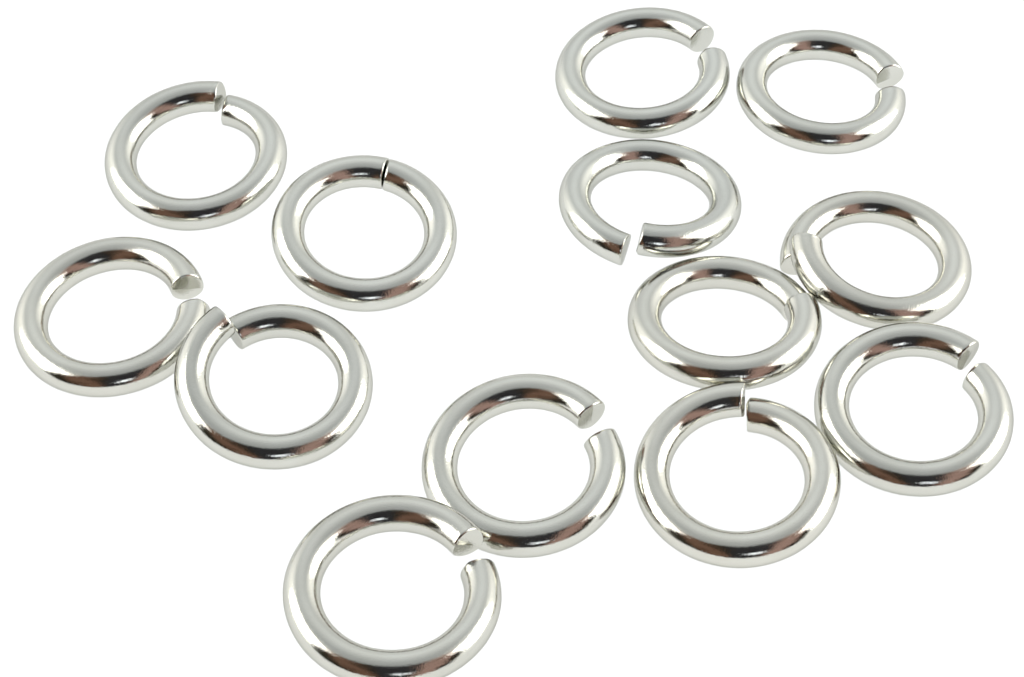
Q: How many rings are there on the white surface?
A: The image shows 13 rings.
